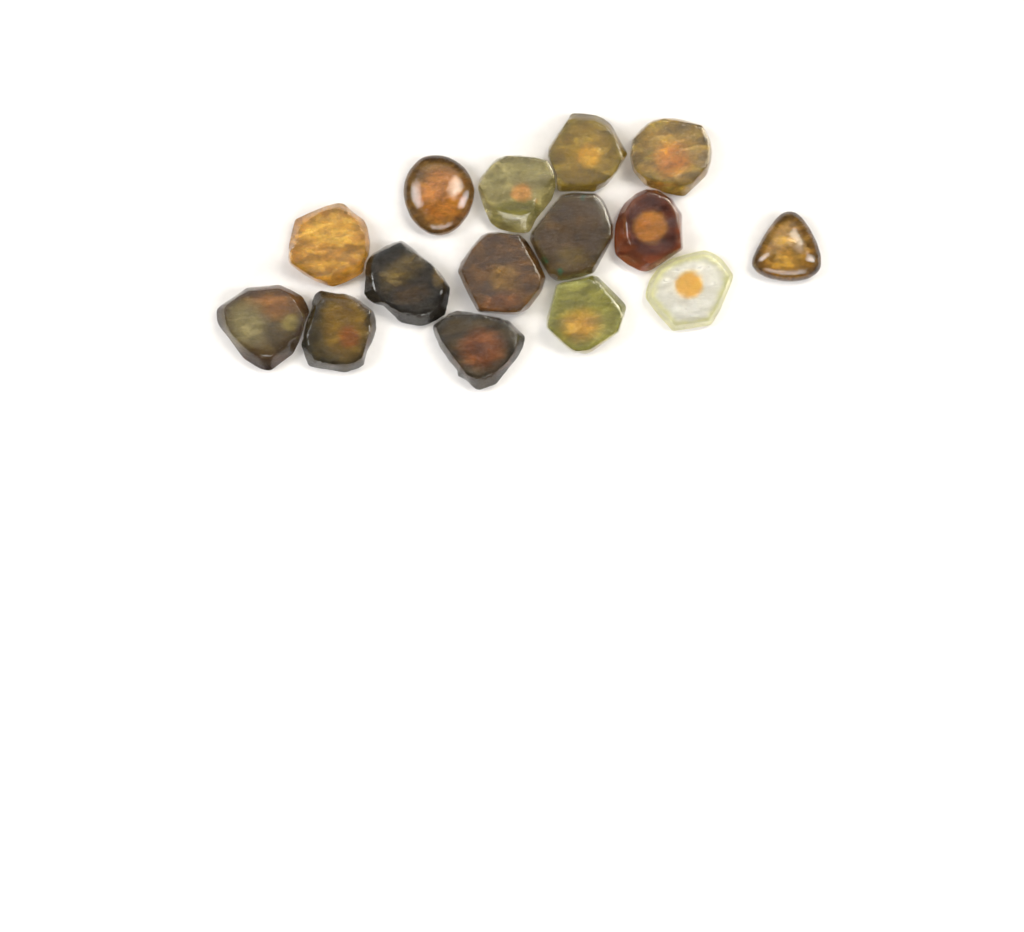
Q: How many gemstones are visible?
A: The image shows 15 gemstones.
